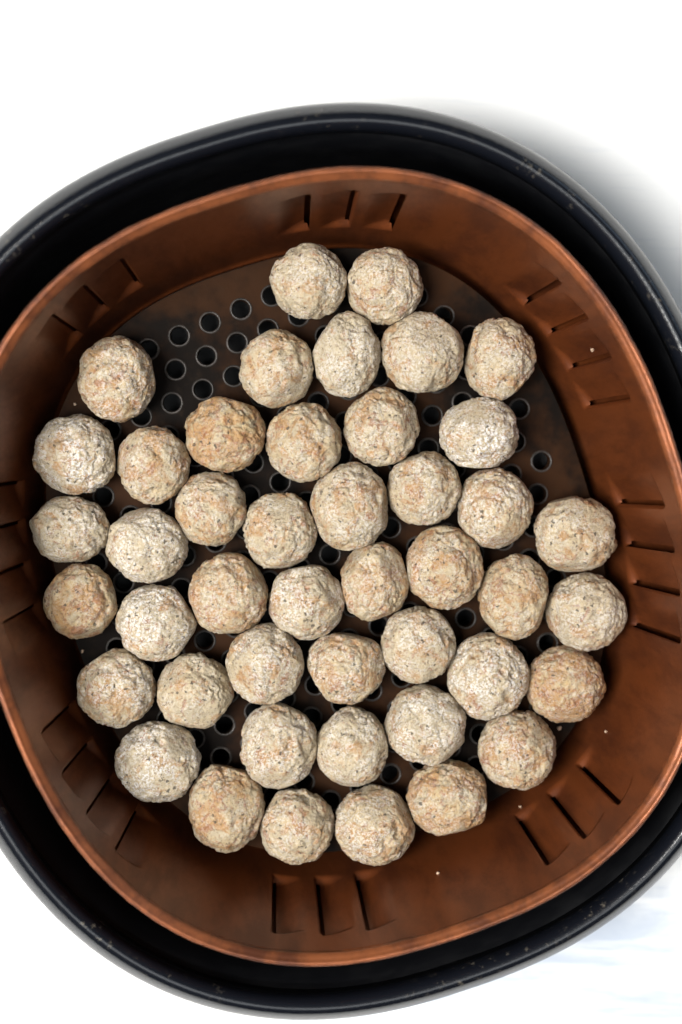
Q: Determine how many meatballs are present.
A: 45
